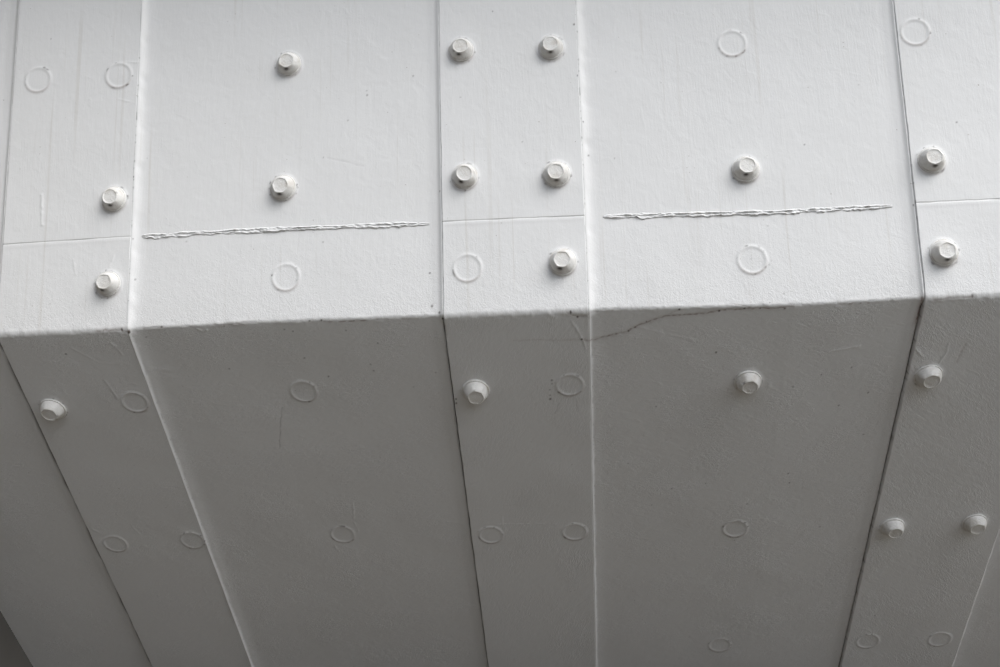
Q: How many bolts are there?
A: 18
